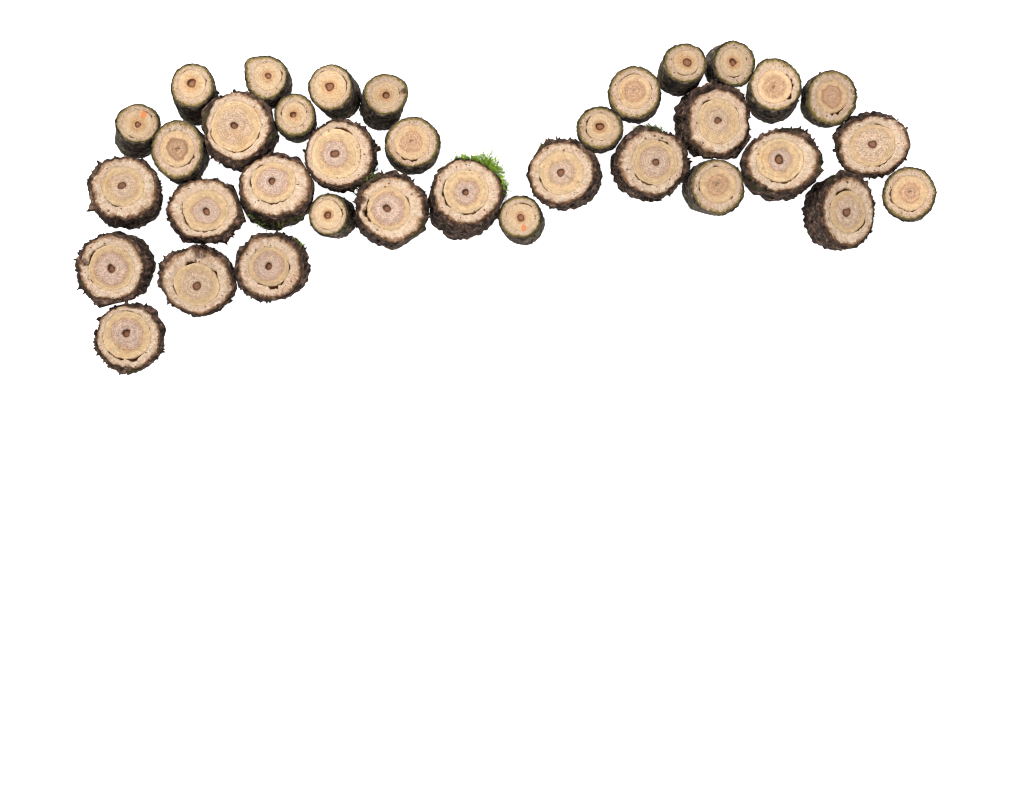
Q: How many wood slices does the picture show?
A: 35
